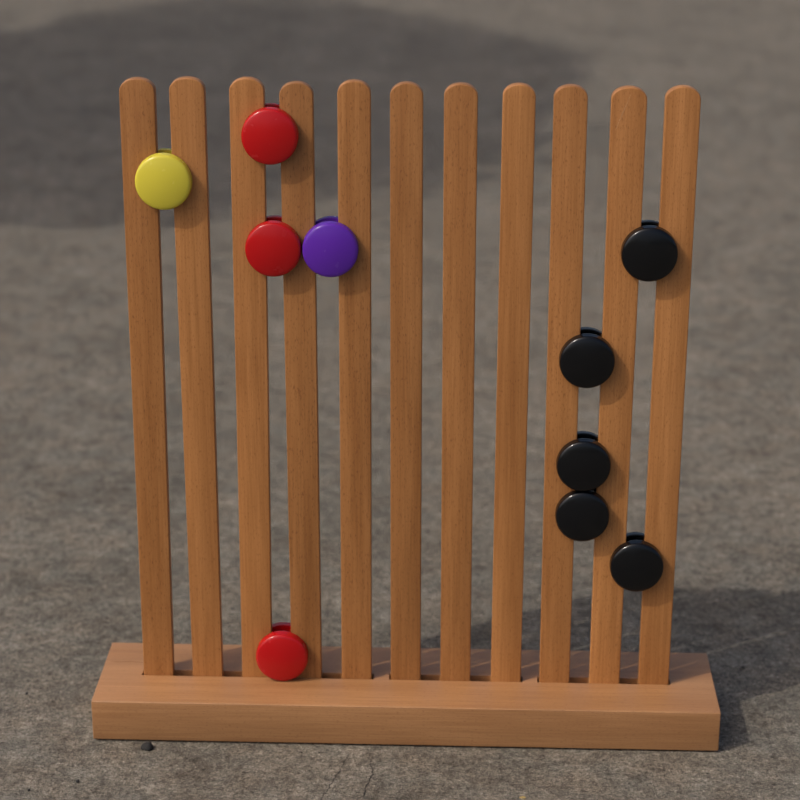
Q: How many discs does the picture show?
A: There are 10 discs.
